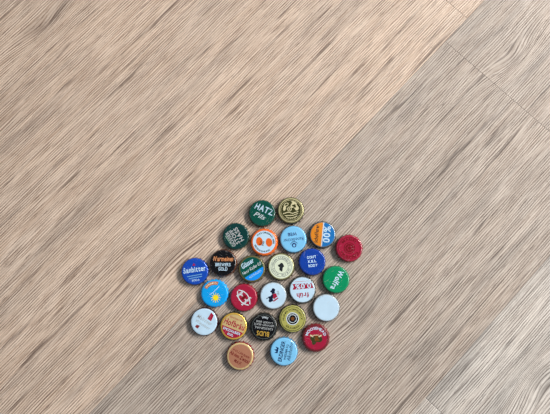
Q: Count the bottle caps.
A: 25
